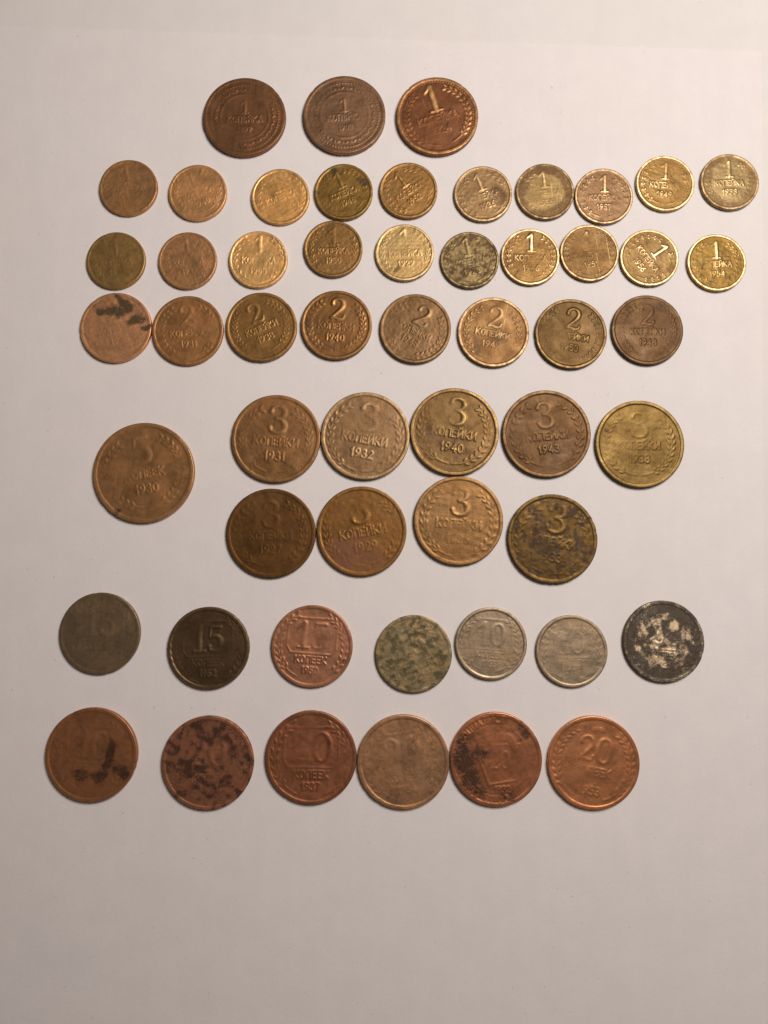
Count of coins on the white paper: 54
